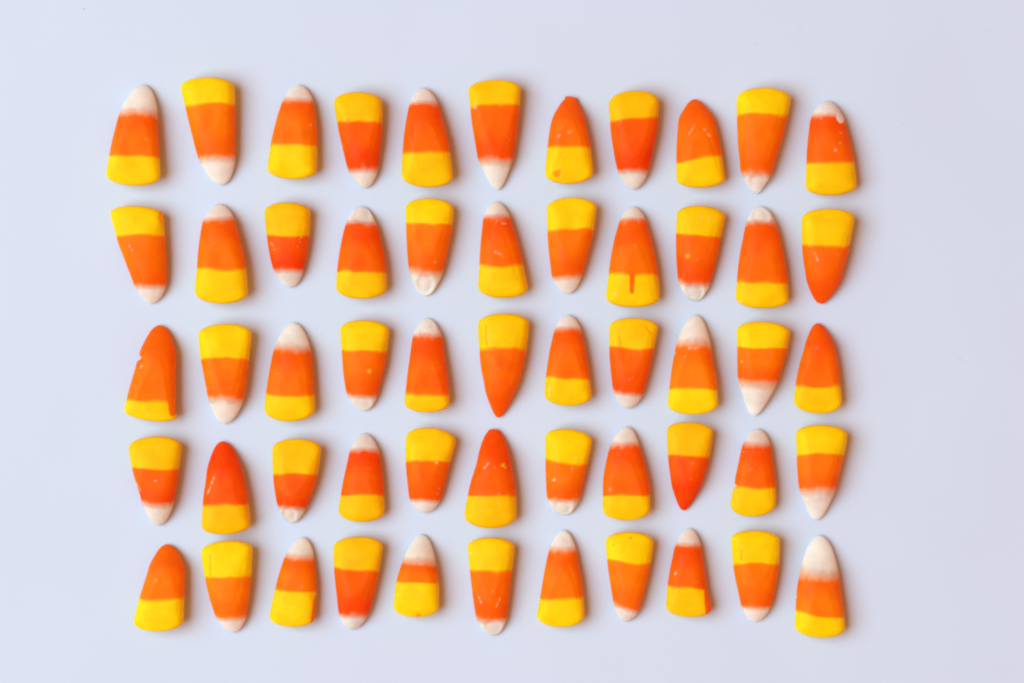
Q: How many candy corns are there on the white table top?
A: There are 55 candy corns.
